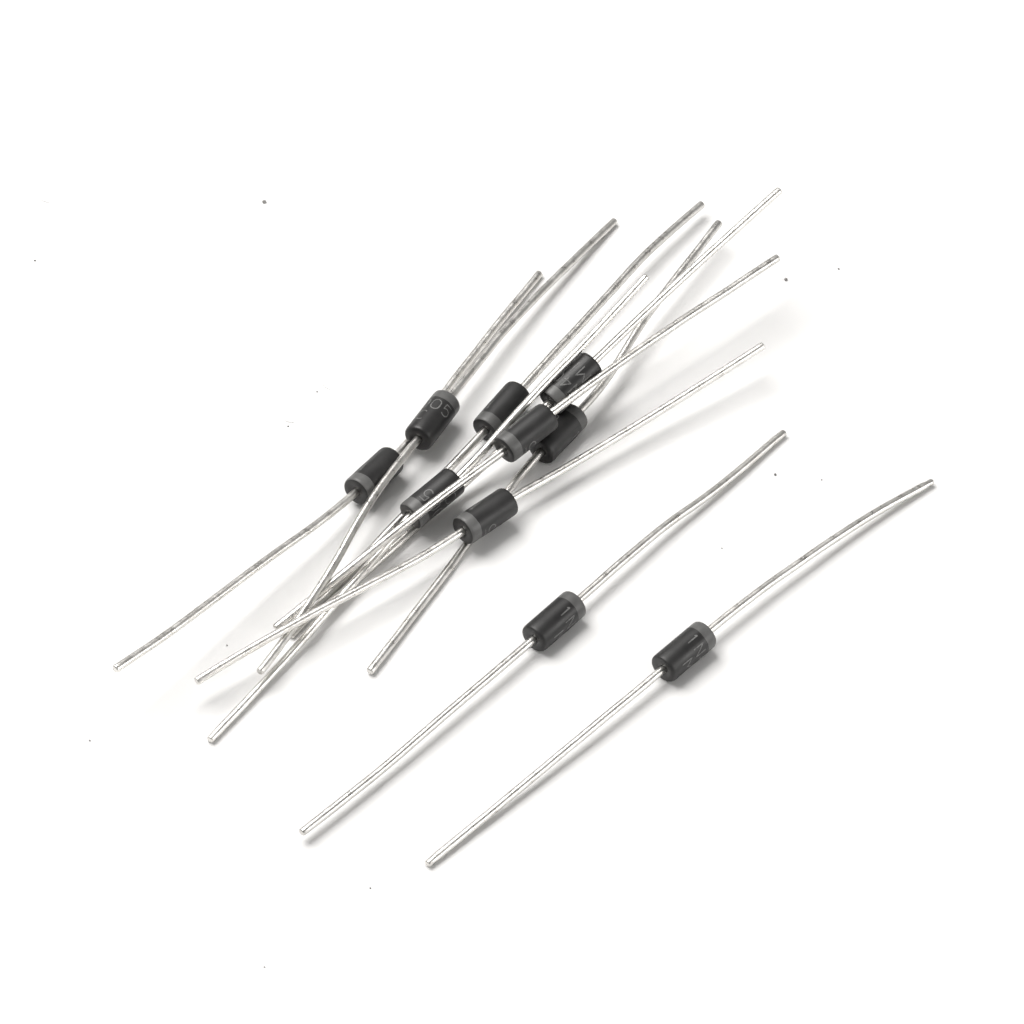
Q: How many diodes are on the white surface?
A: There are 10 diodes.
